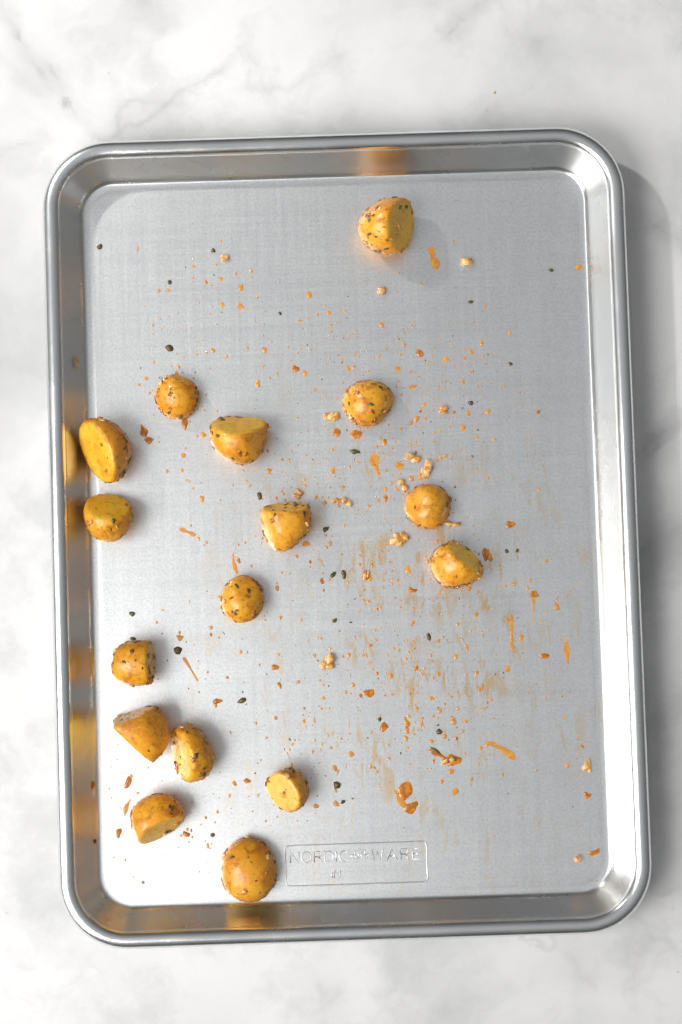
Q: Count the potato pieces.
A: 16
